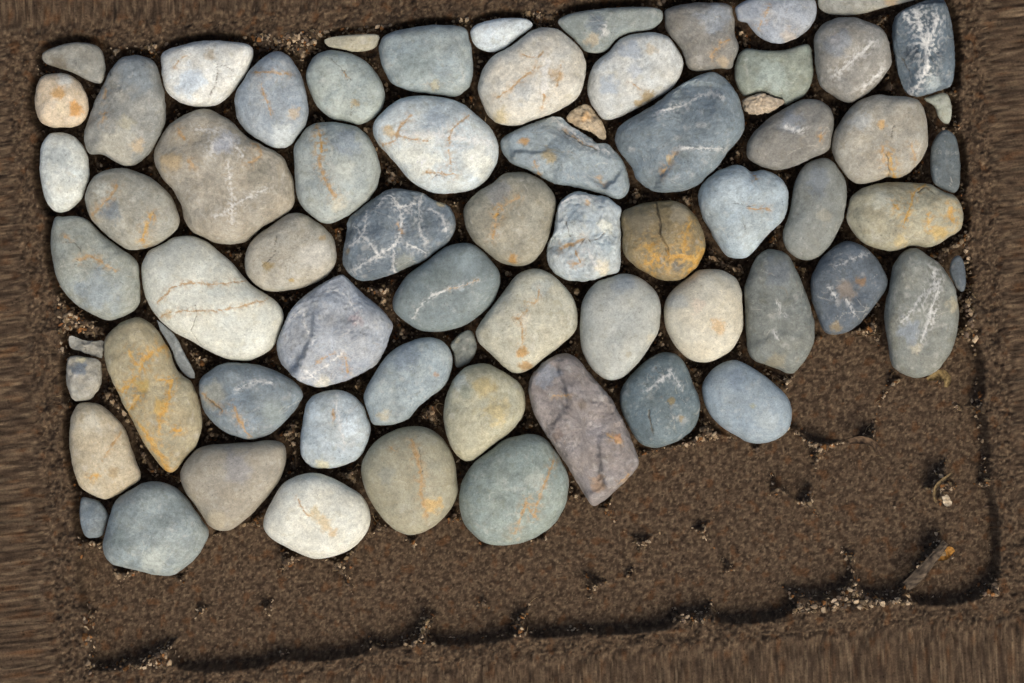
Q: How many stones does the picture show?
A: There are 69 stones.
